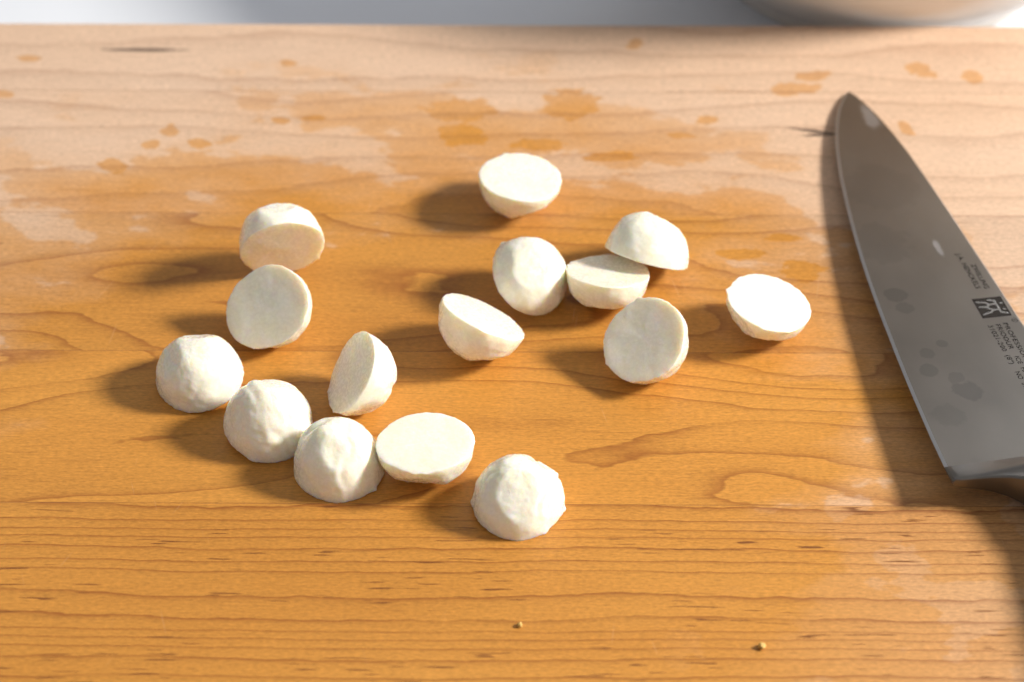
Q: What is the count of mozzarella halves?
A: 15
